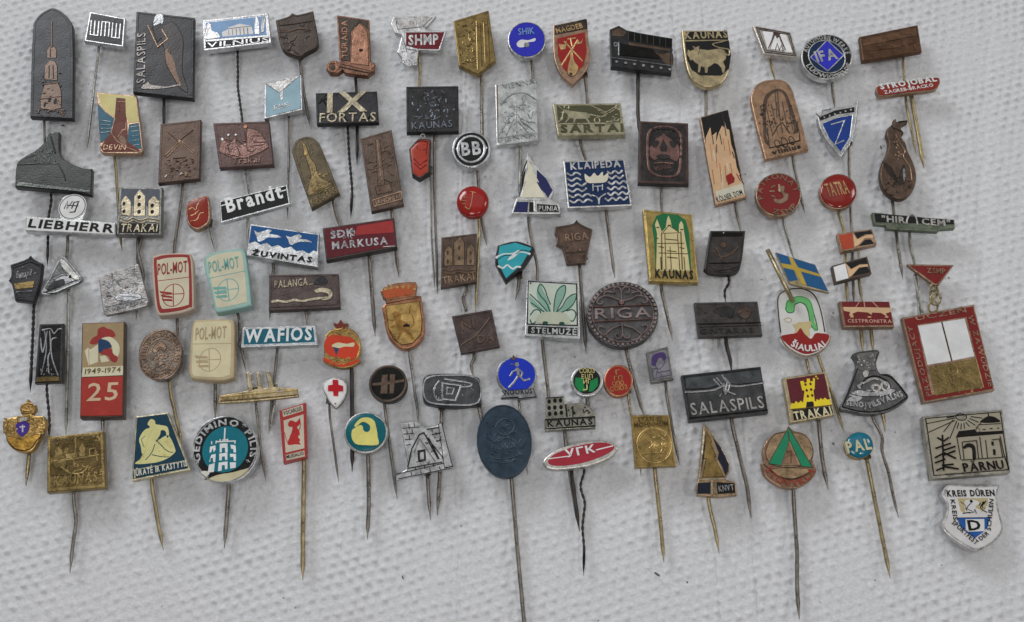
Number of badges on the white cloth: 101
